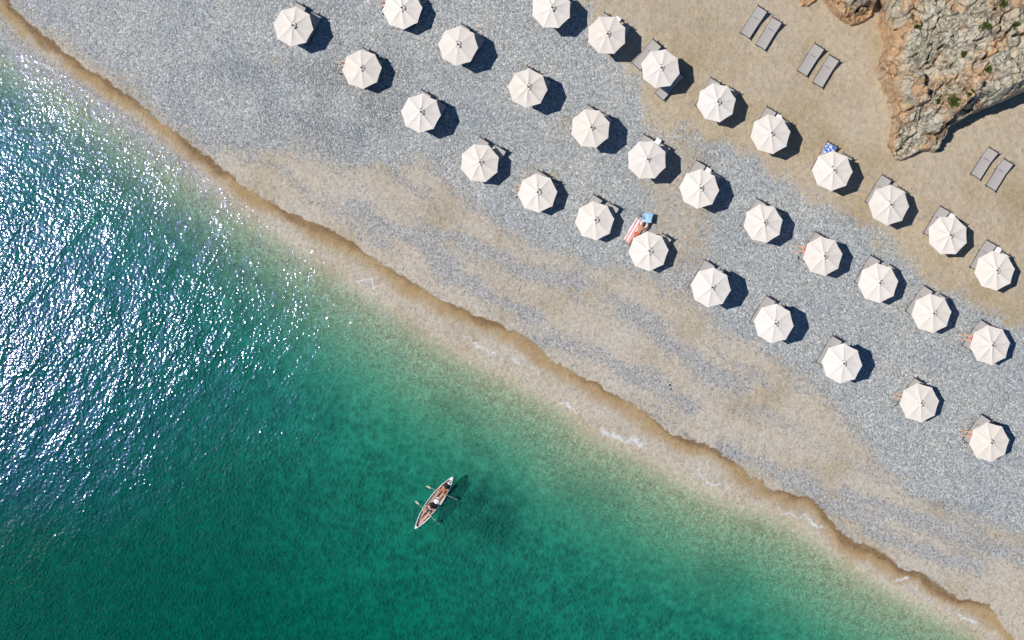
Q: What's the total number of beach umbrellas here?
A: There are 32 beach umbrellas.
